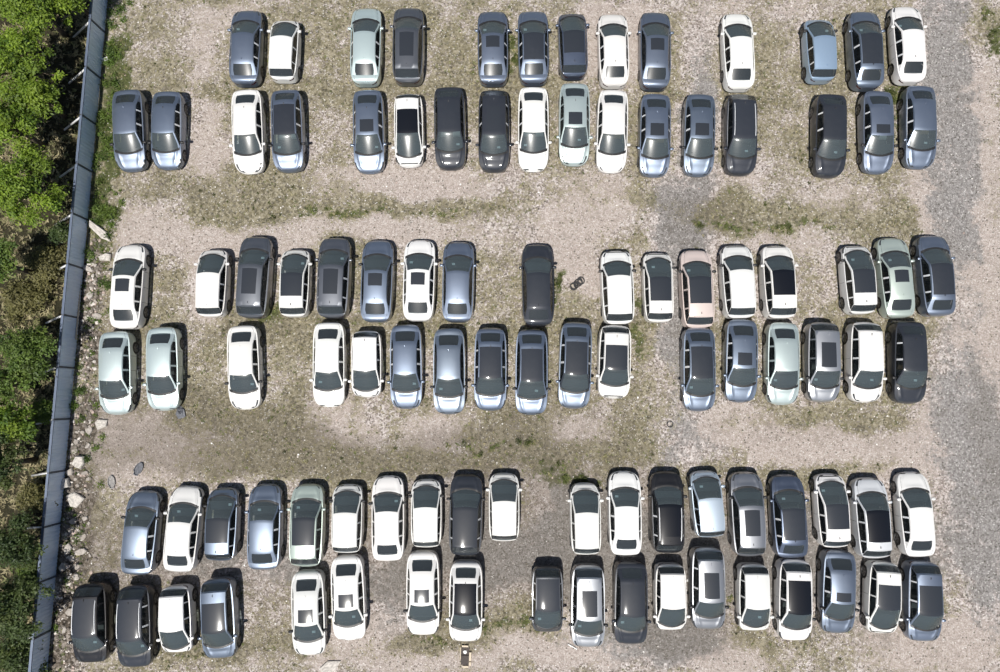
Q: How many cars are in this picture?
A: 101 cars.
